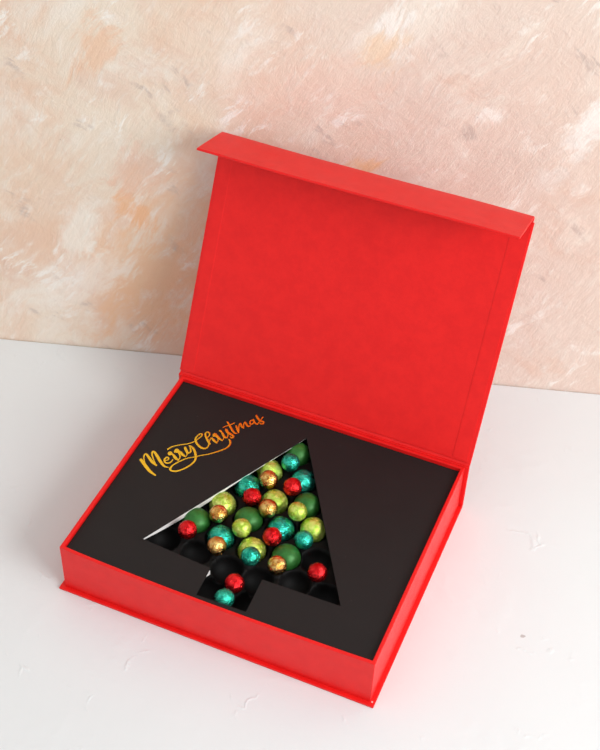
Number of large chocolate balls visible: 14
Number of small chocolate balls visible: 17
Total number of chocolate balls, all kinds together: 31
